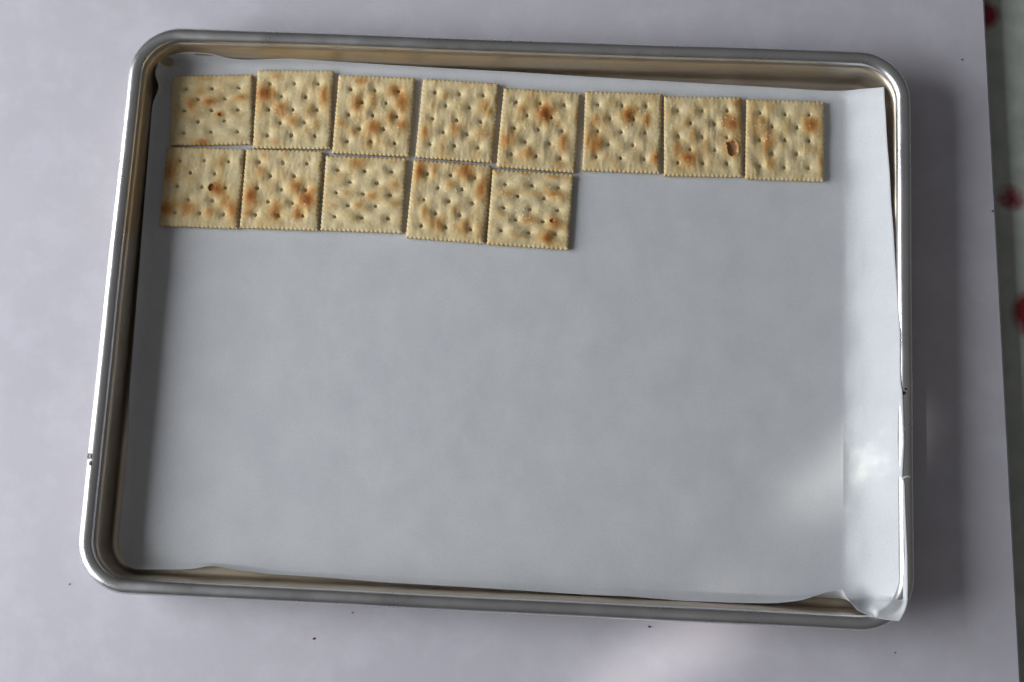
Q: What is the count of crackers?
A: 13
